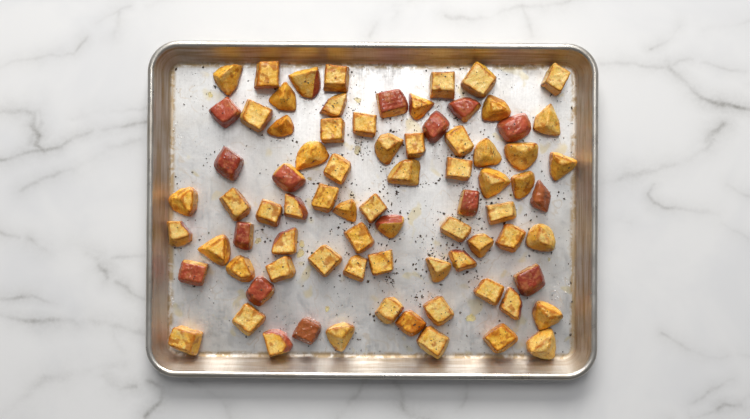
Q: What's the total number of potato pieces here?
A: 79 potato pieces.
